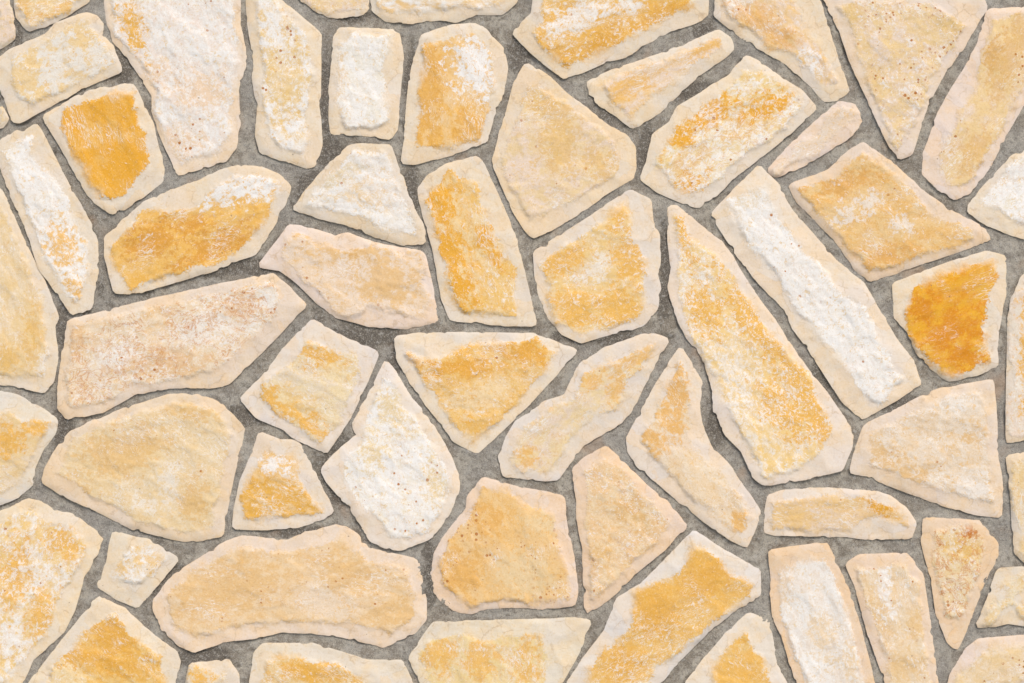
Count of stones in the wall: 60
